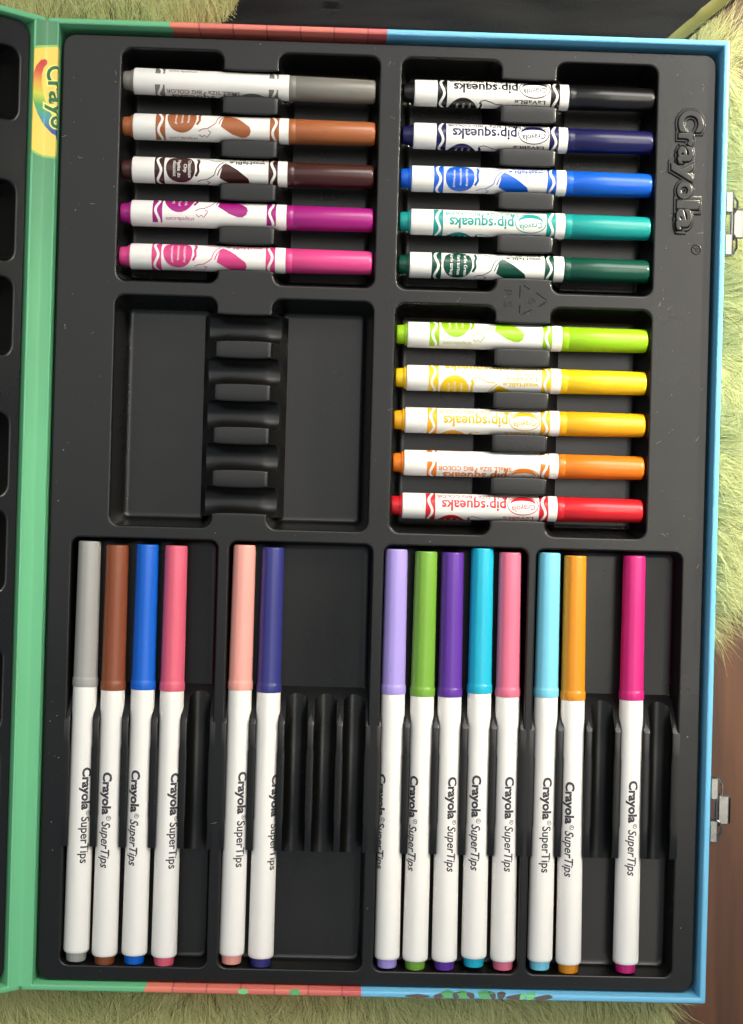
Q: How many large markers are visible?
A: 14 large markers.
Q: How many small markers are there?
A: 15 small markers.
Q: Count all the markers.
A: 29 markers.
